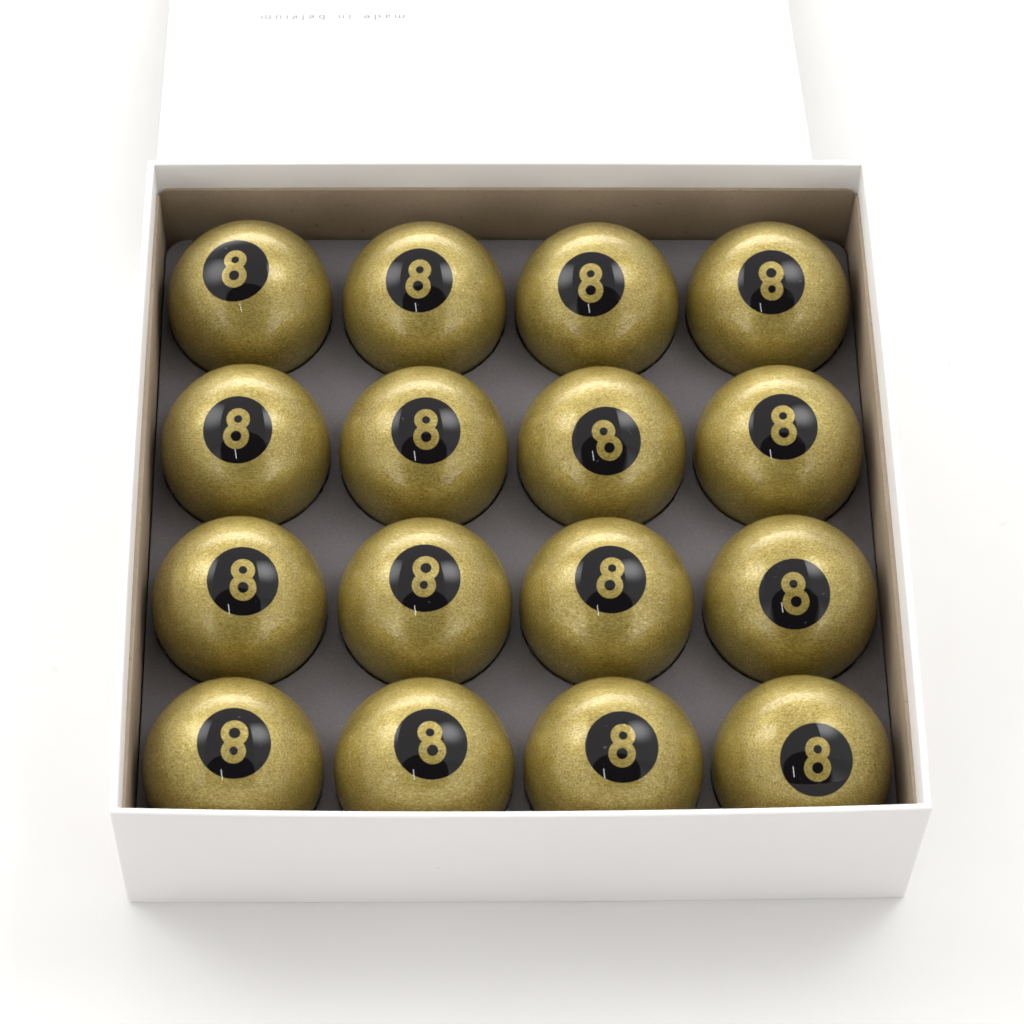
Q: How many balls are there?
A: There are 16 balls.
